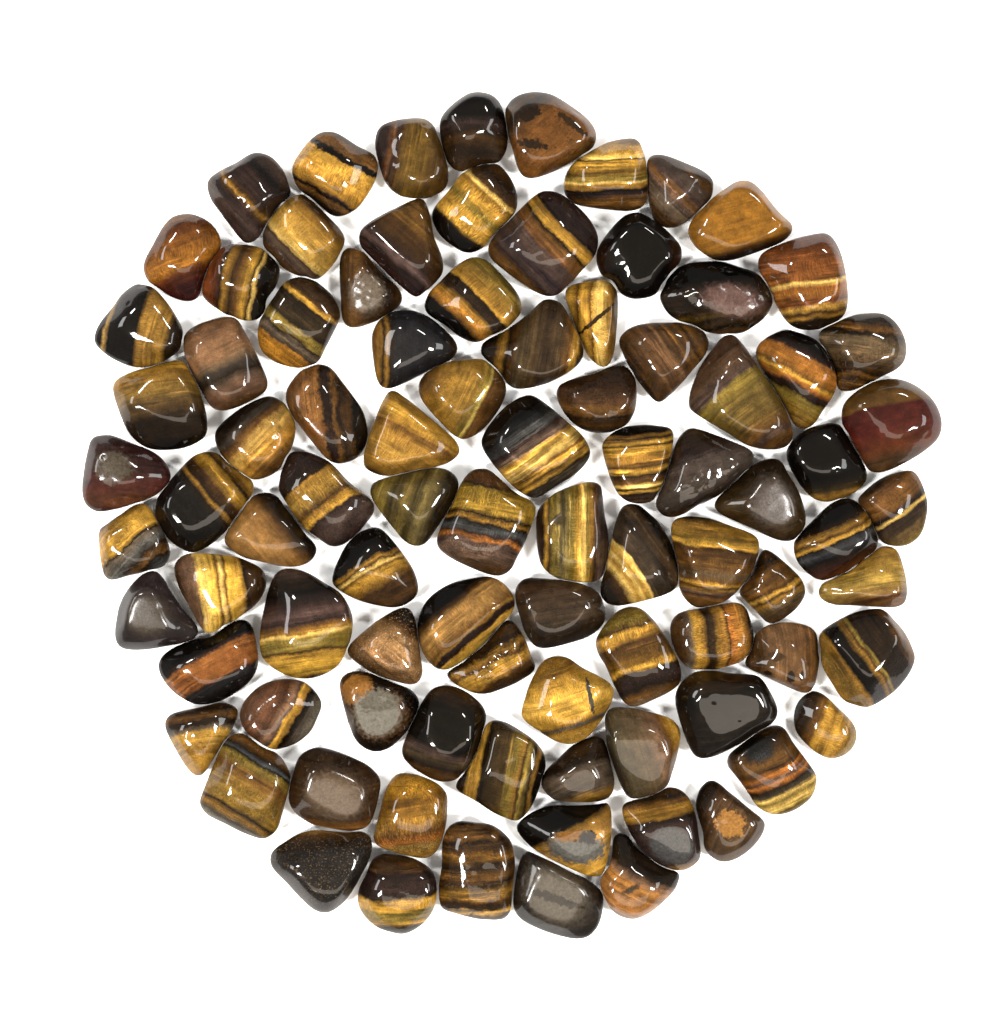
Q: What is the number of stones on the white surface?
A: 90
